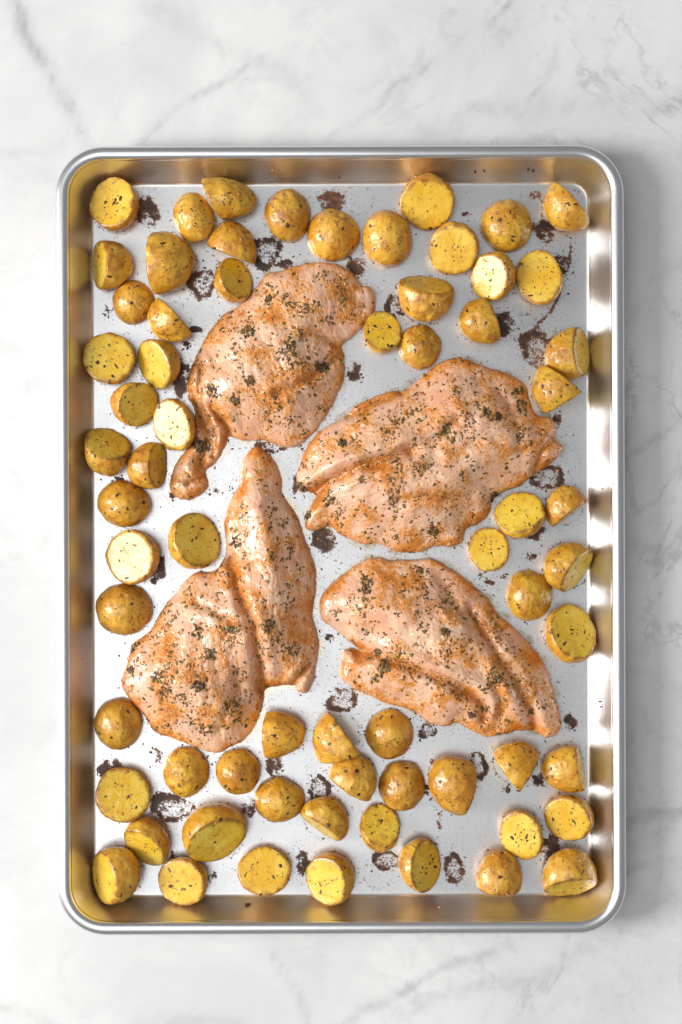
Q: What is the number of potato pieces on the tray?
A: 66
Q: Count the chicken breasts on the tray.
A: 4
